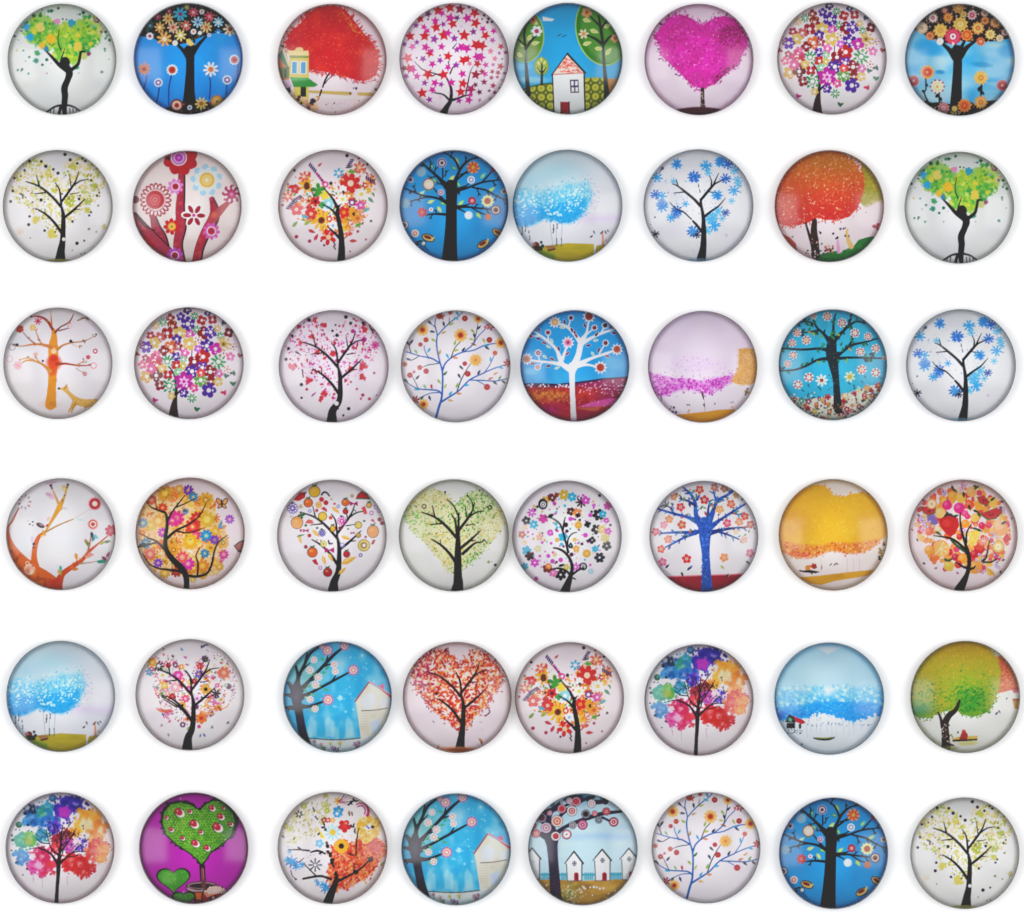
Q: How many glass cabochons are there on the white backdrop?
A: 48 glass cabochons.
